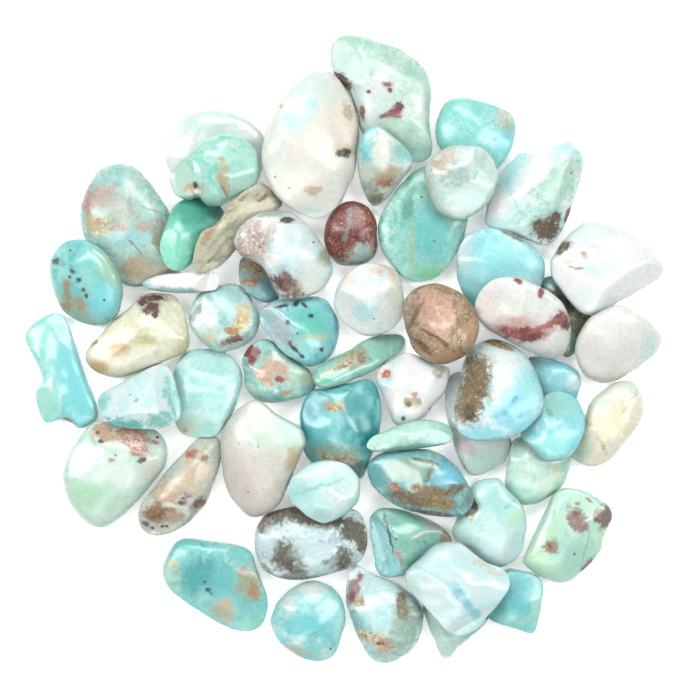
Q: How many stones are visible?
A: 56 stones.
